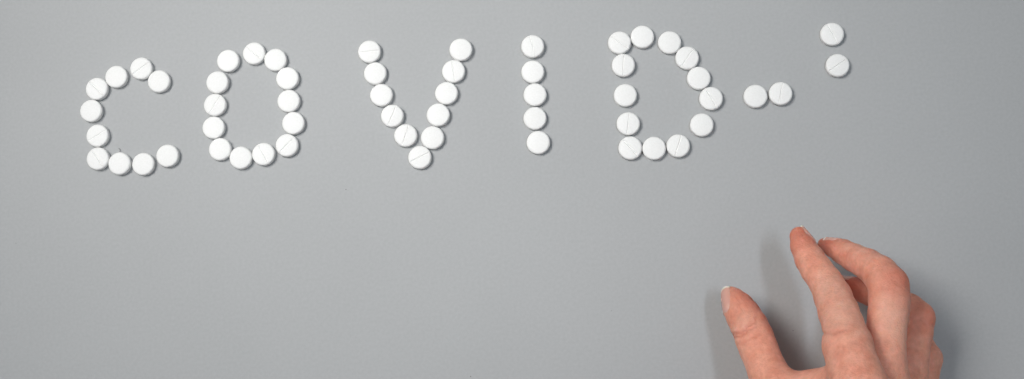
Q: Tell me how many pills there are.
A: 56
